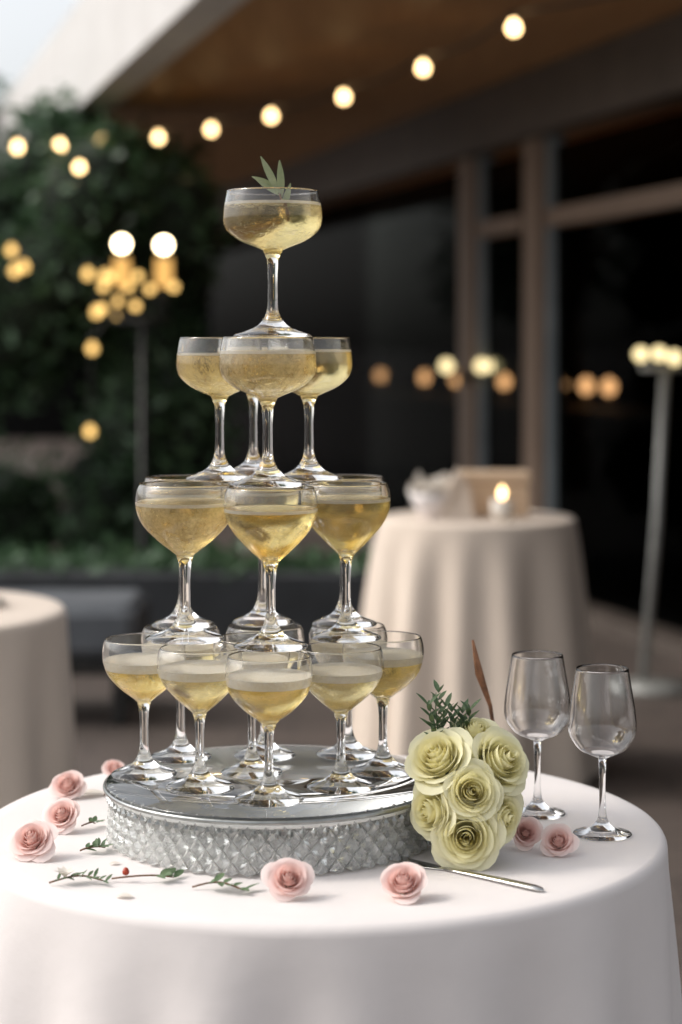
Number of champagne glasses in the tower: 20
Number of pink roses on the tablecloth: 8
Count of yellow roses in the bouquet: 7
